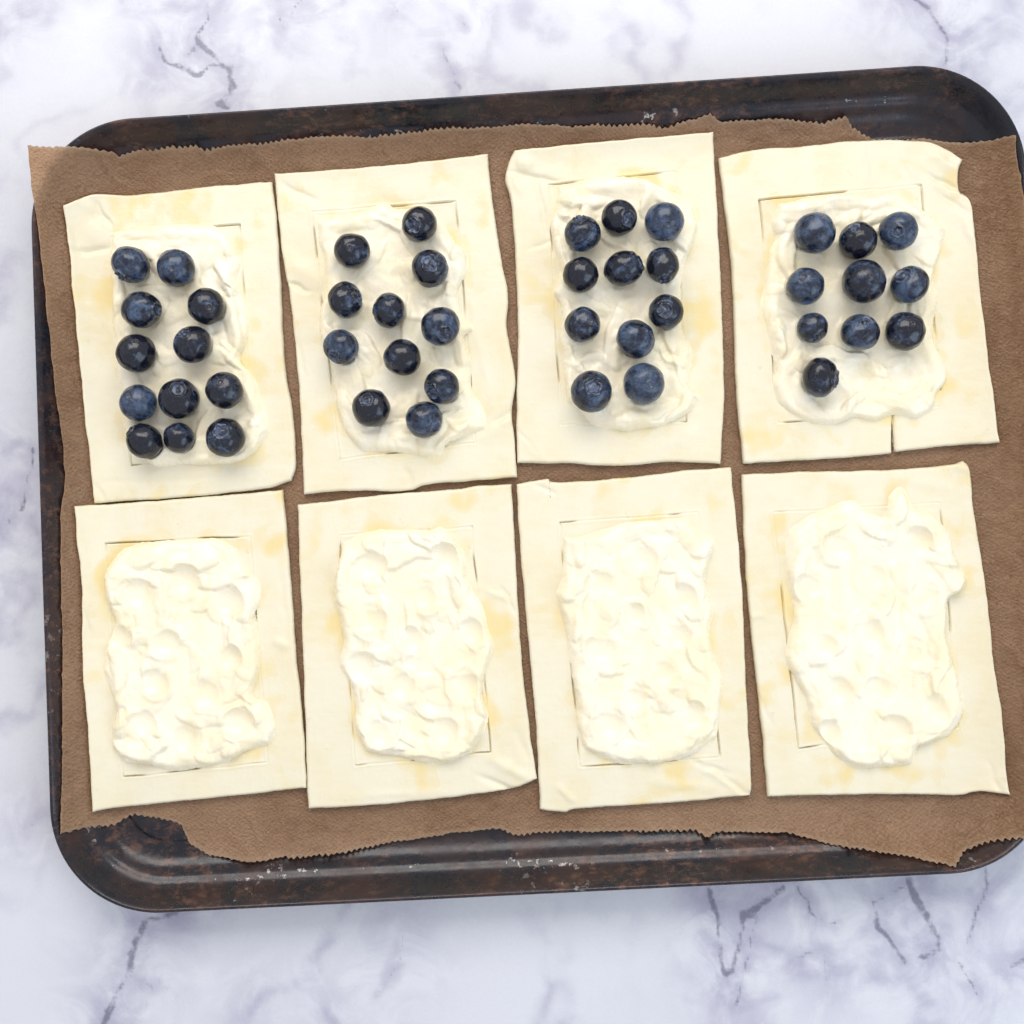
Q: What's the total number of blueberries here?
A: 44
